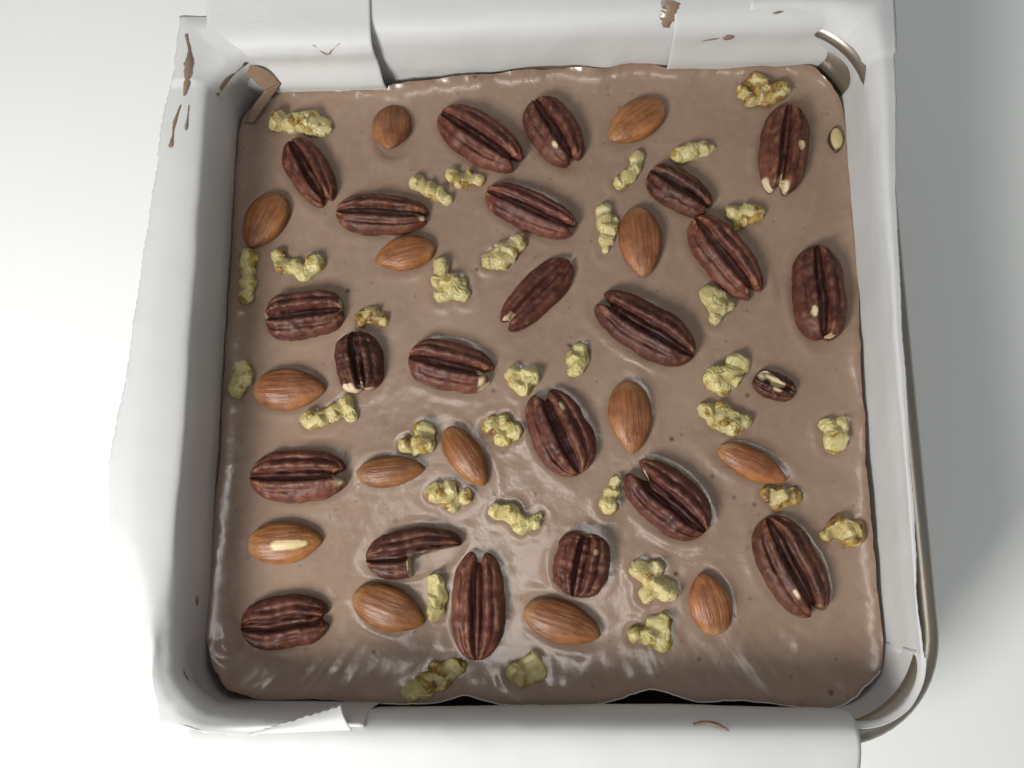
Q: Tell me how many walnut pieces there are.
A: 33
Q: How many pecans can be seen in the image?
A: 23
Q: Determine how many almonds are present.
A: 14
